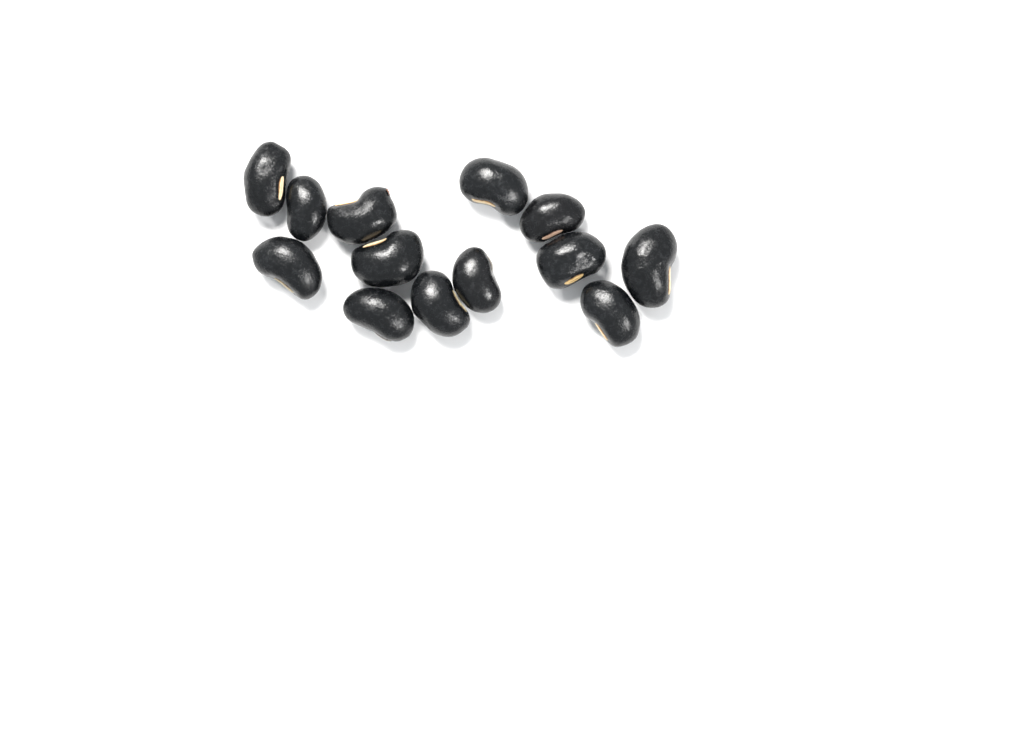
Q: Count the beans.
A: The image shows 13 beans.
